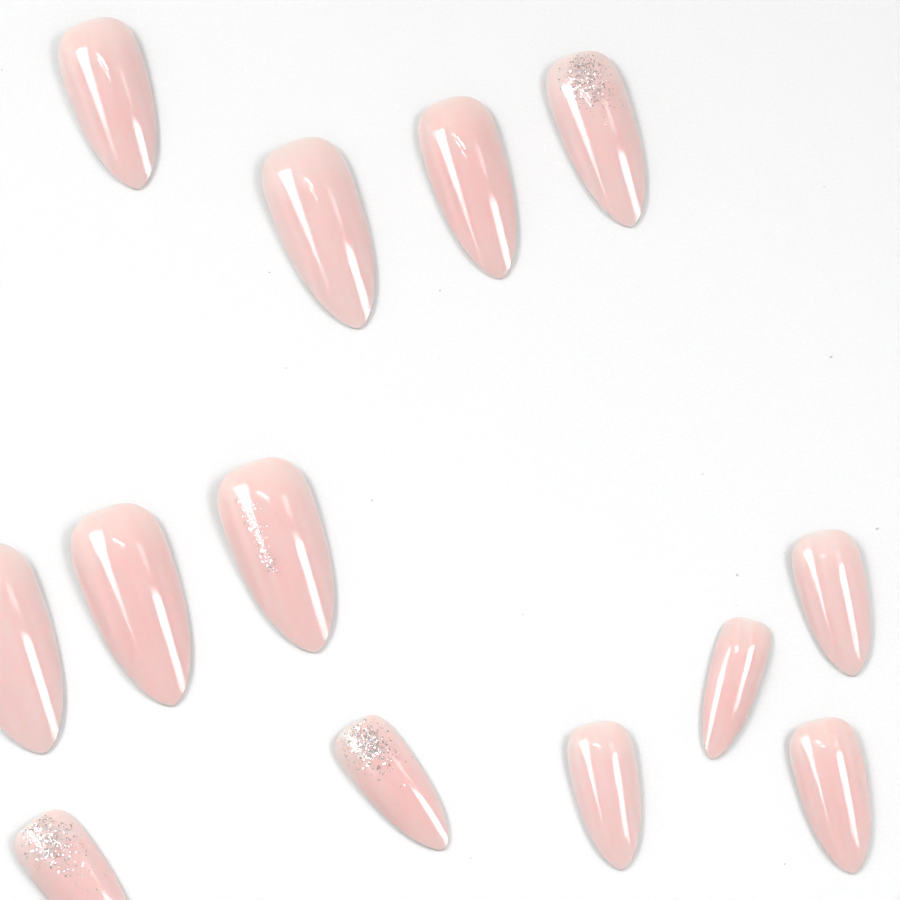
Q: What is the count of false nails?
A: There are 13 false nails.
